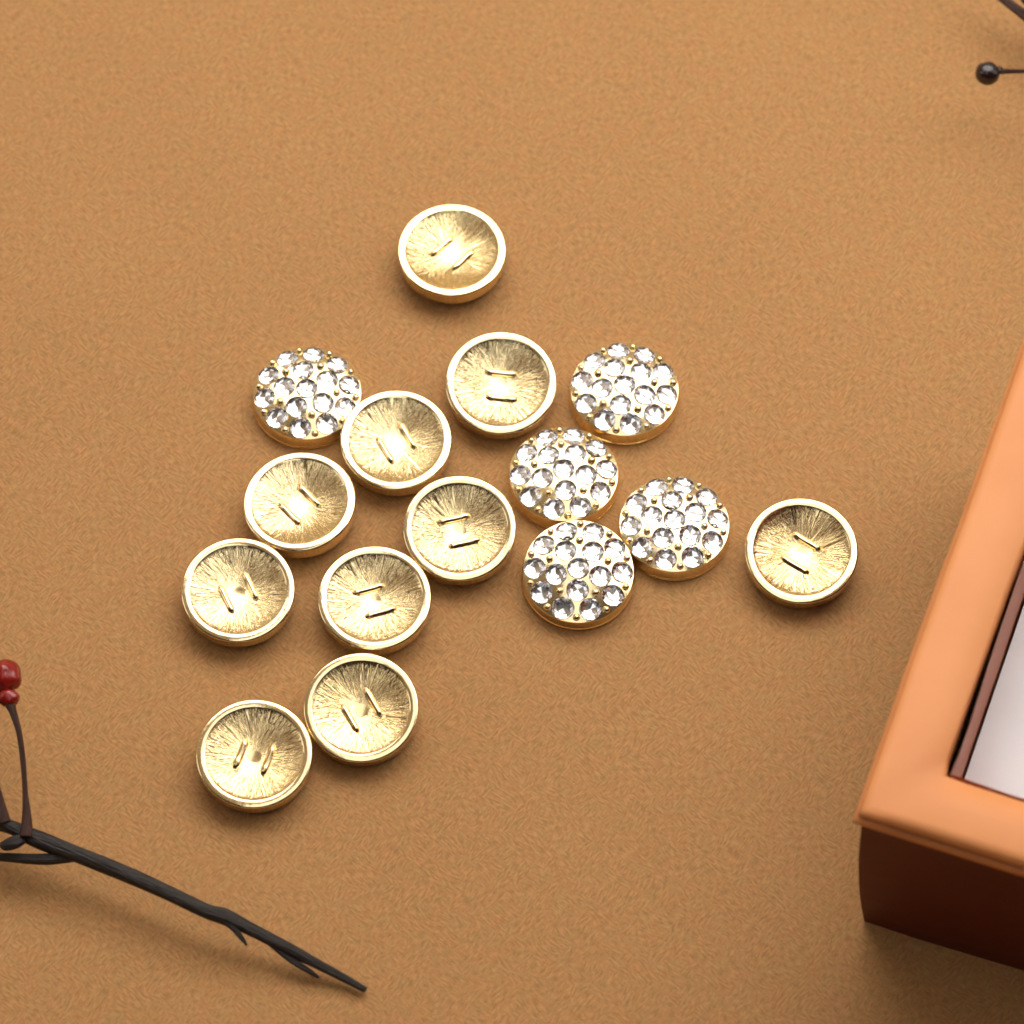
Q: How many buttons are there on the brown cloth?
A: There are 15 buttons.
